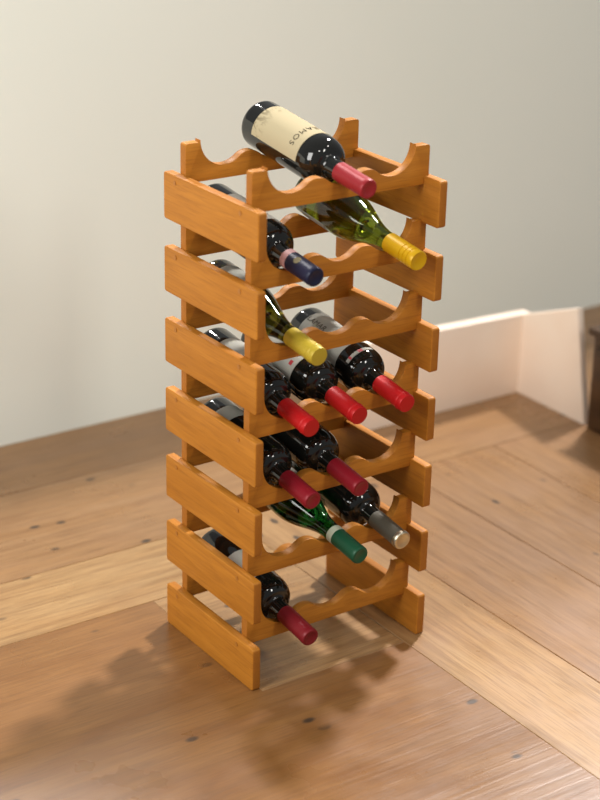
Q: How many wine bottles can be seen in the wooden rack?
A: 12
